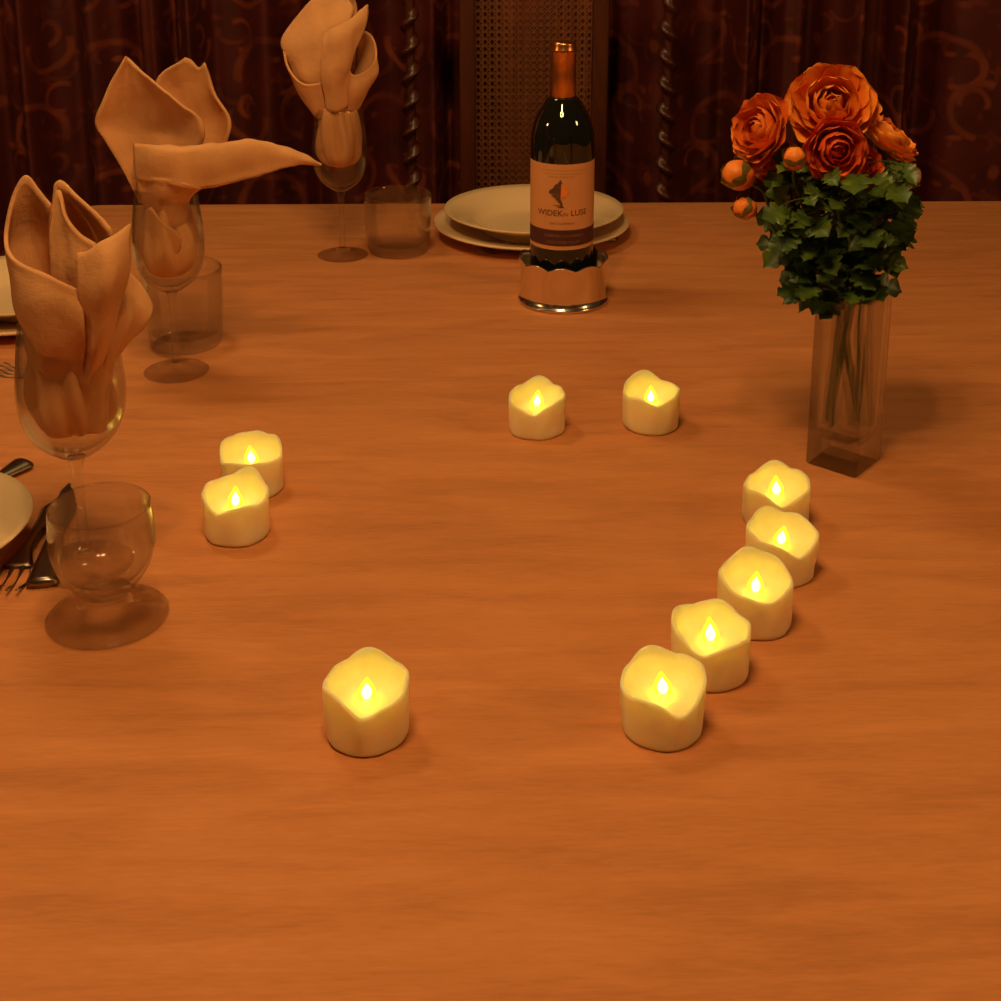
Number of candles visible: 10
